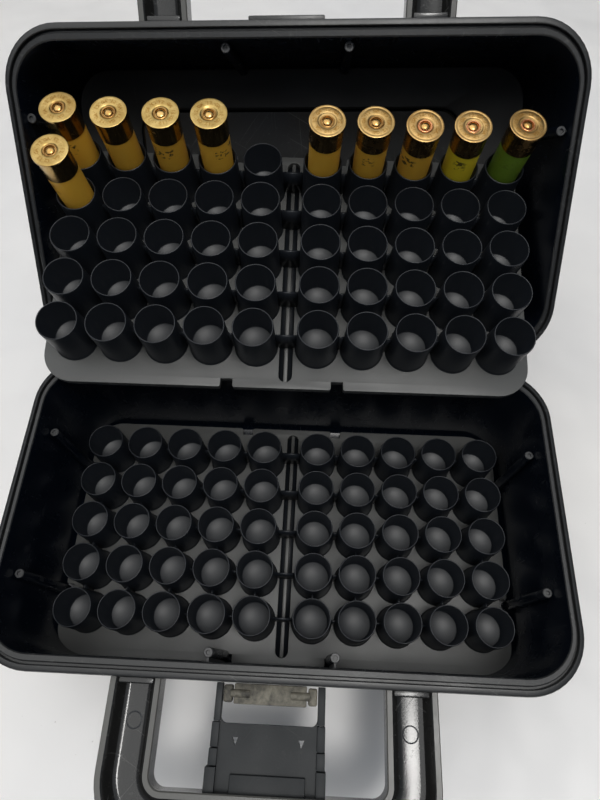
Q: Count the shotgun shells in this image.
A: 10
